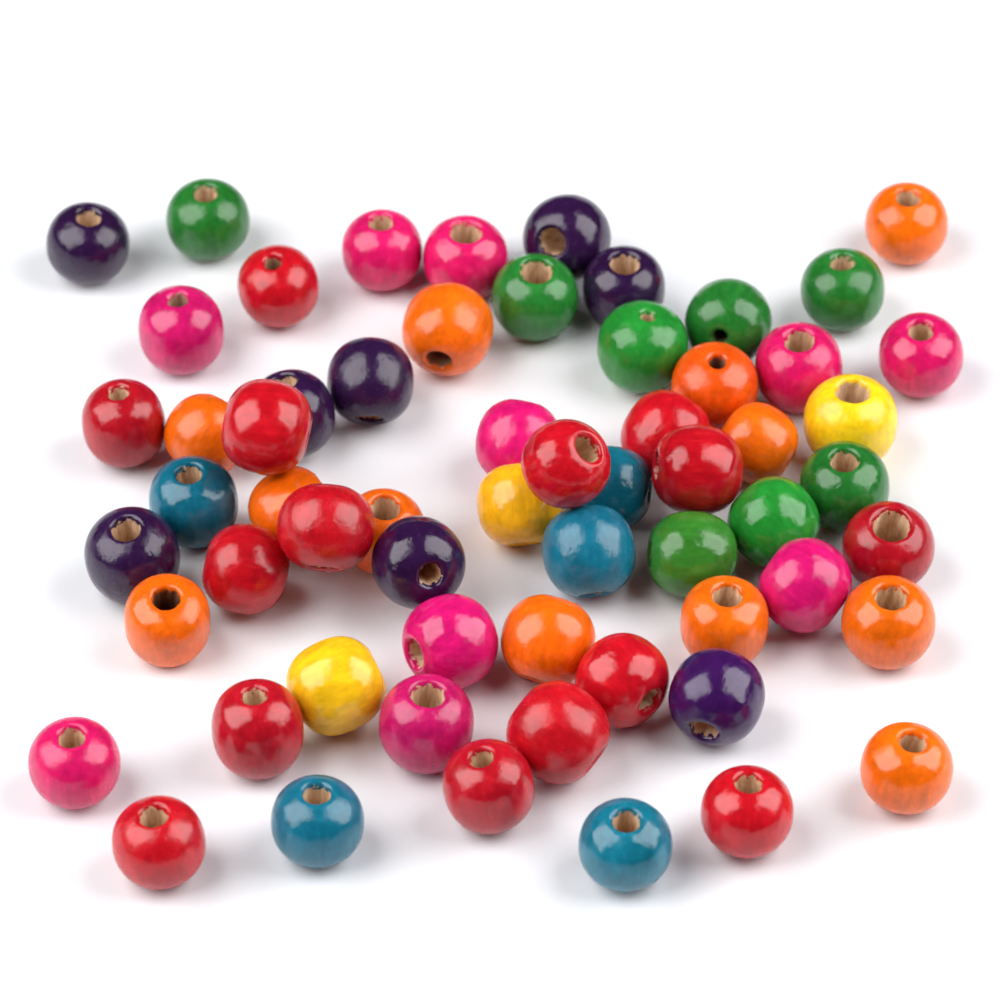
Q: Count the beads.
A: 61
